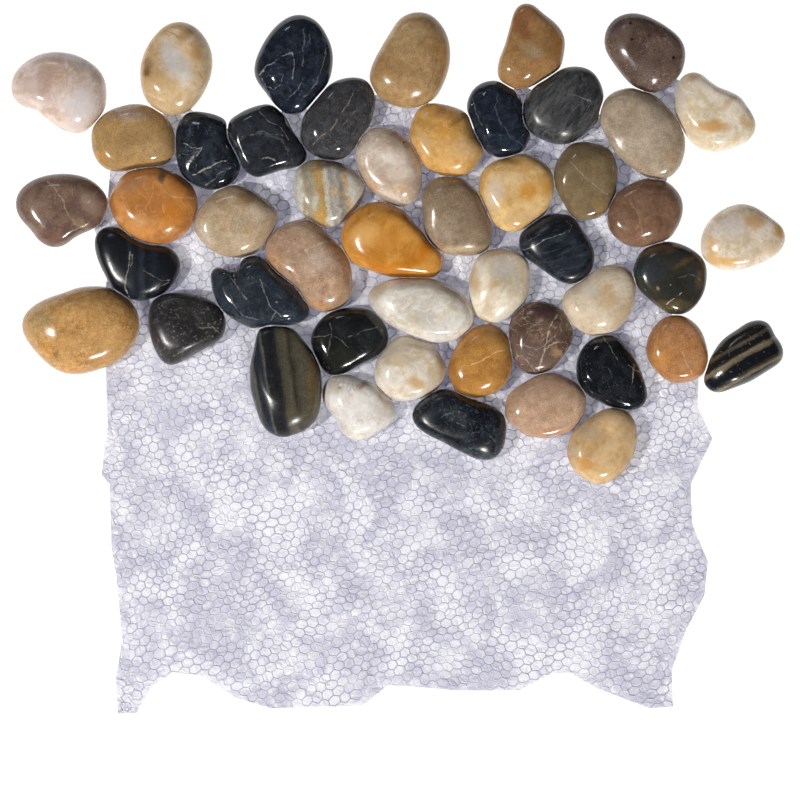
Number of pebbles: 48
